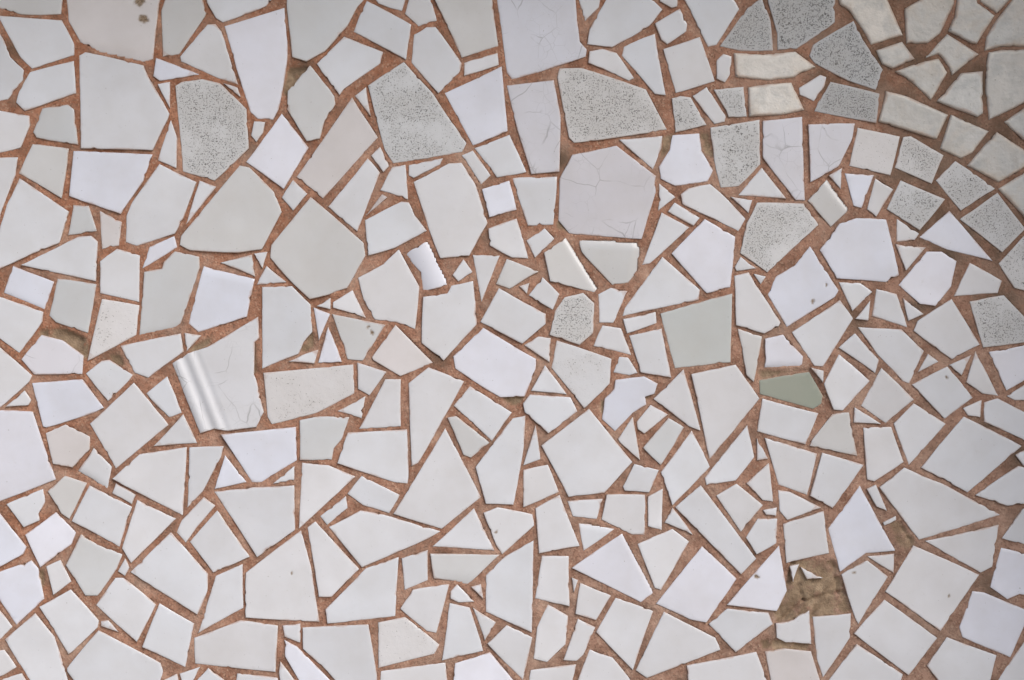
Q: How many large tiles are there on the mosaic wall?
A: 198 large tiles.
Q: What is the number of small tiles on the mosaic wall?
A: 152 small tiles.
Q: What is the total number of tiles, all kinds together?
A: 350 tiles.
